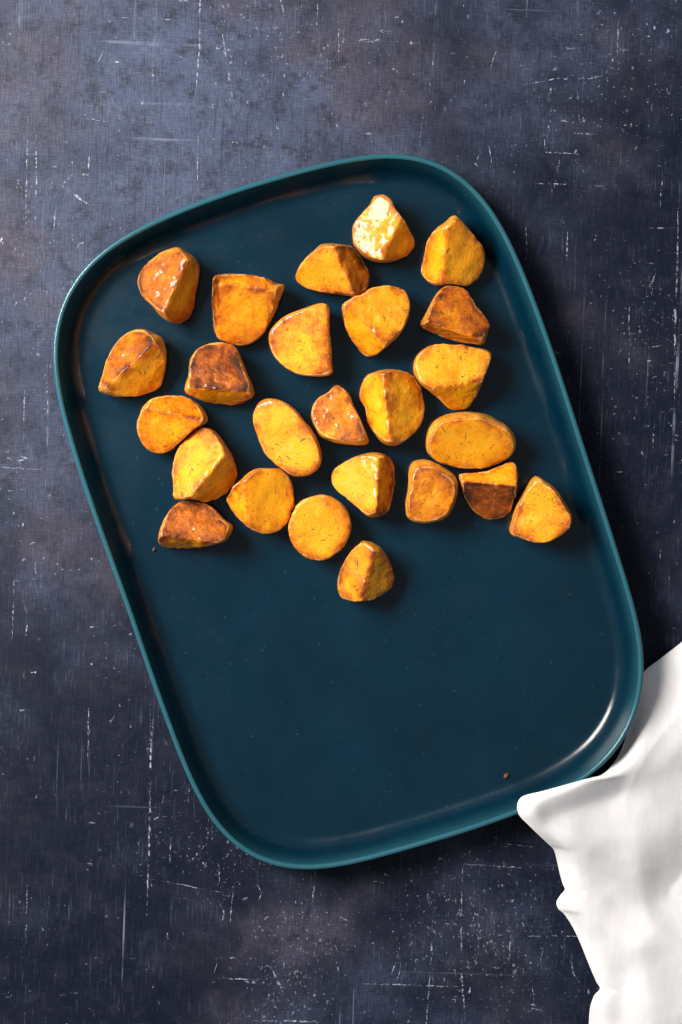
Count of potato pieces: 25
